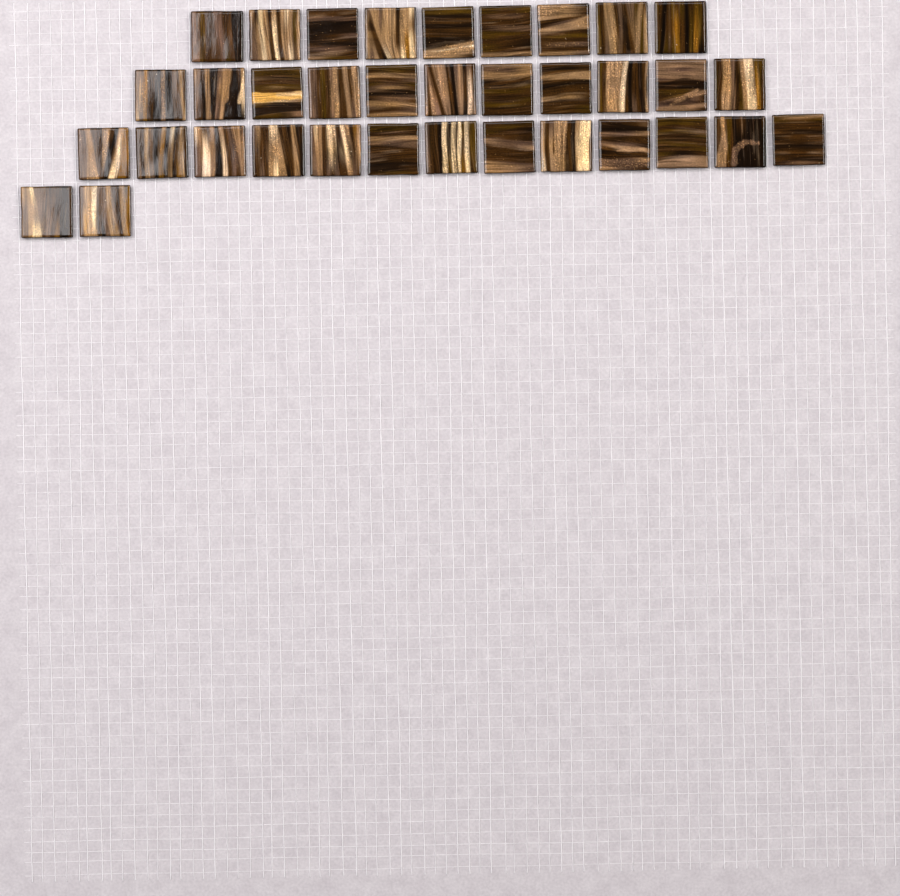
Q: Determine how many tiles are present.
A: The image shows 35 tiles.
